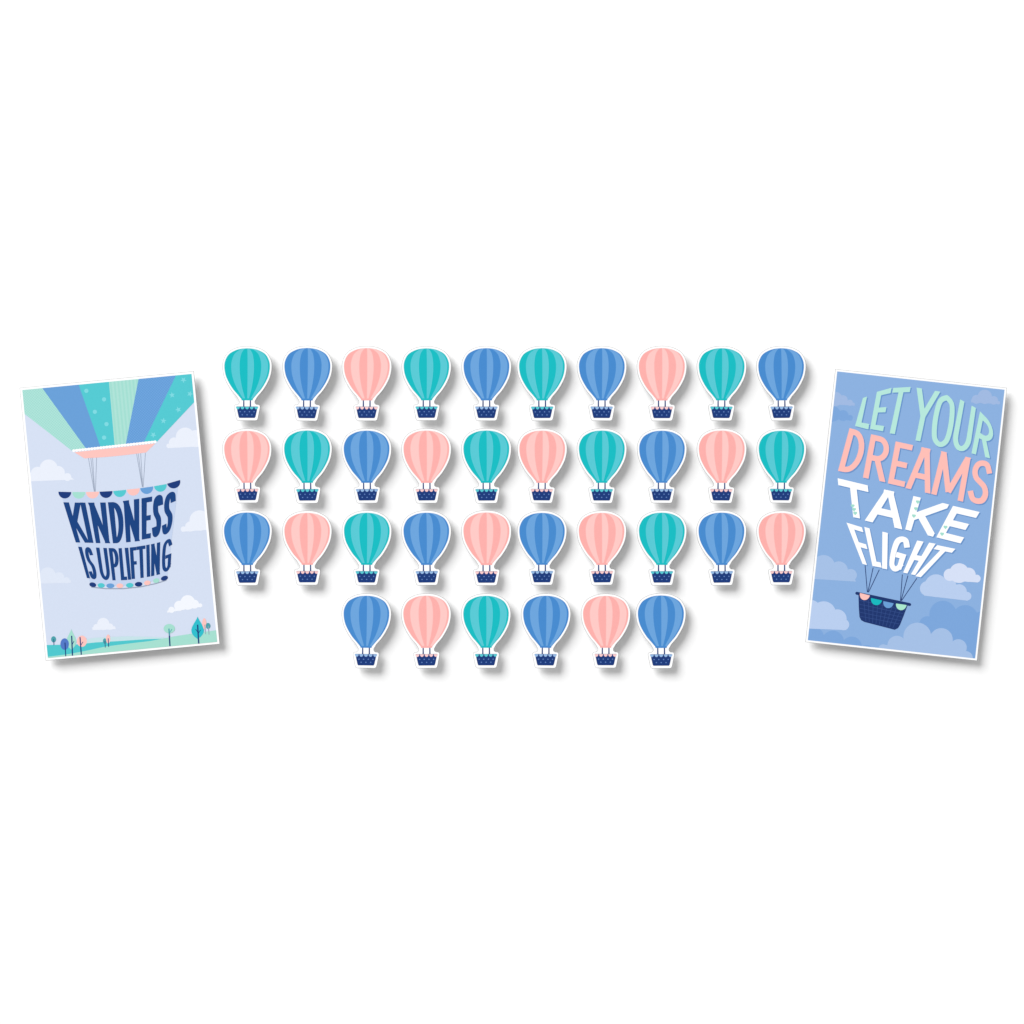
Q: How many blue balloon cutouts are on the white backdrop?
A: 13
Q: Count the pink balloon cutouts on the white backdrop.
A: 12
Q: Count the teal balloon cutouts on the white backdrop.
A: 11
